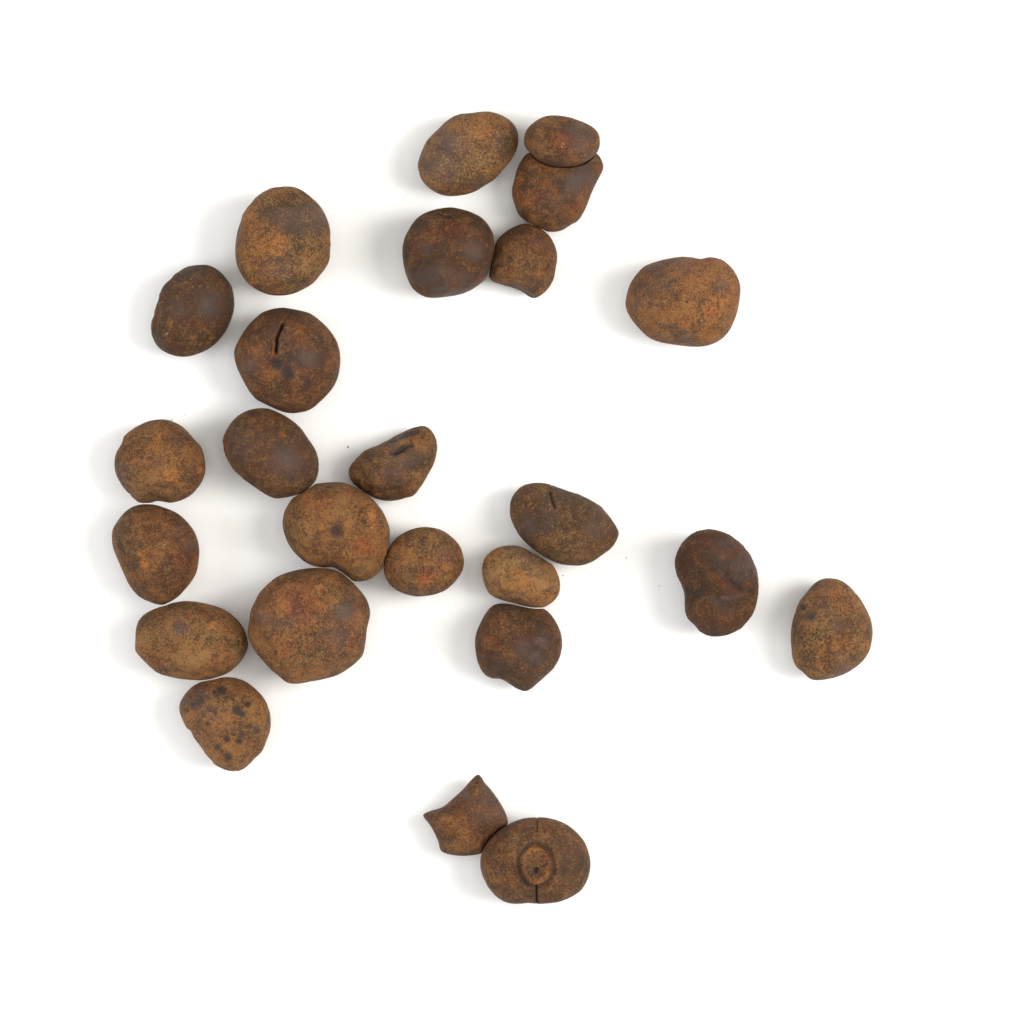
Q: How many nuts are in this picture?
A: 25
